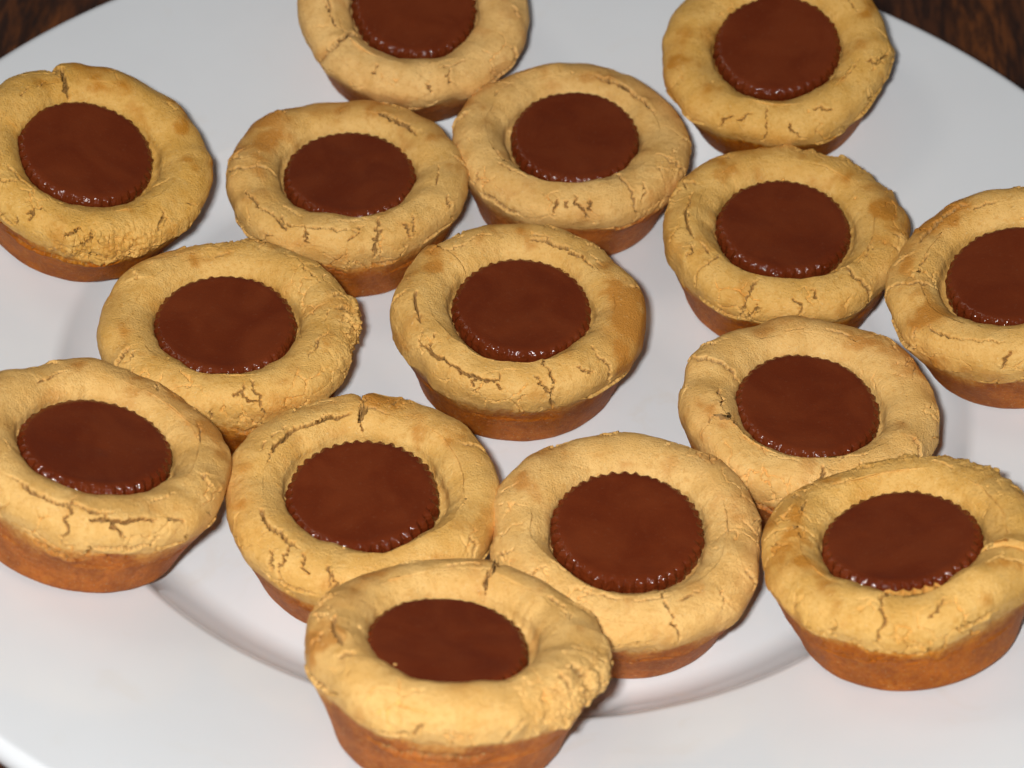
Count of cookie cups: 15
